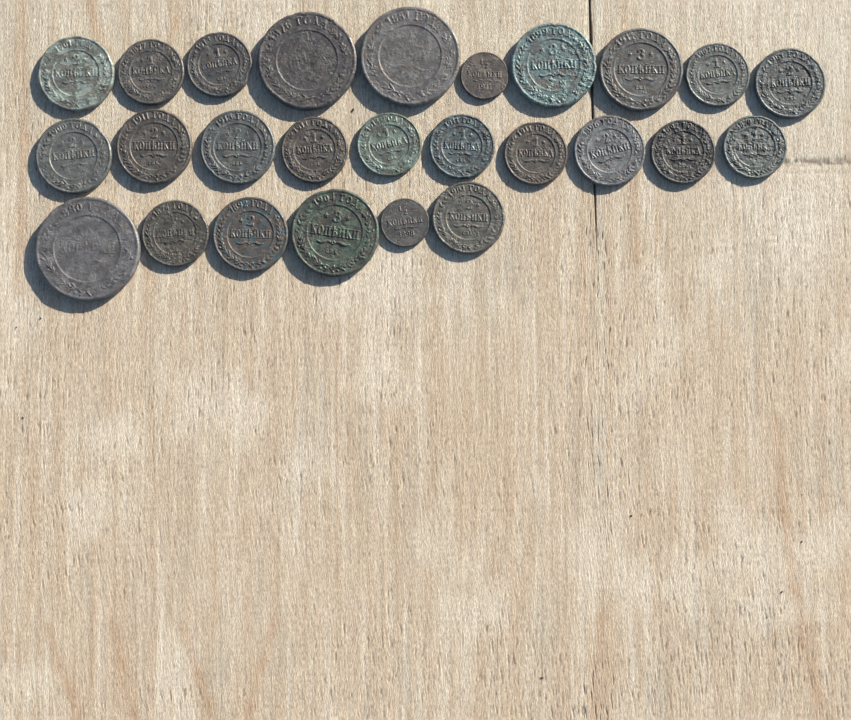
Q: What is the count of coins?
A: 26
